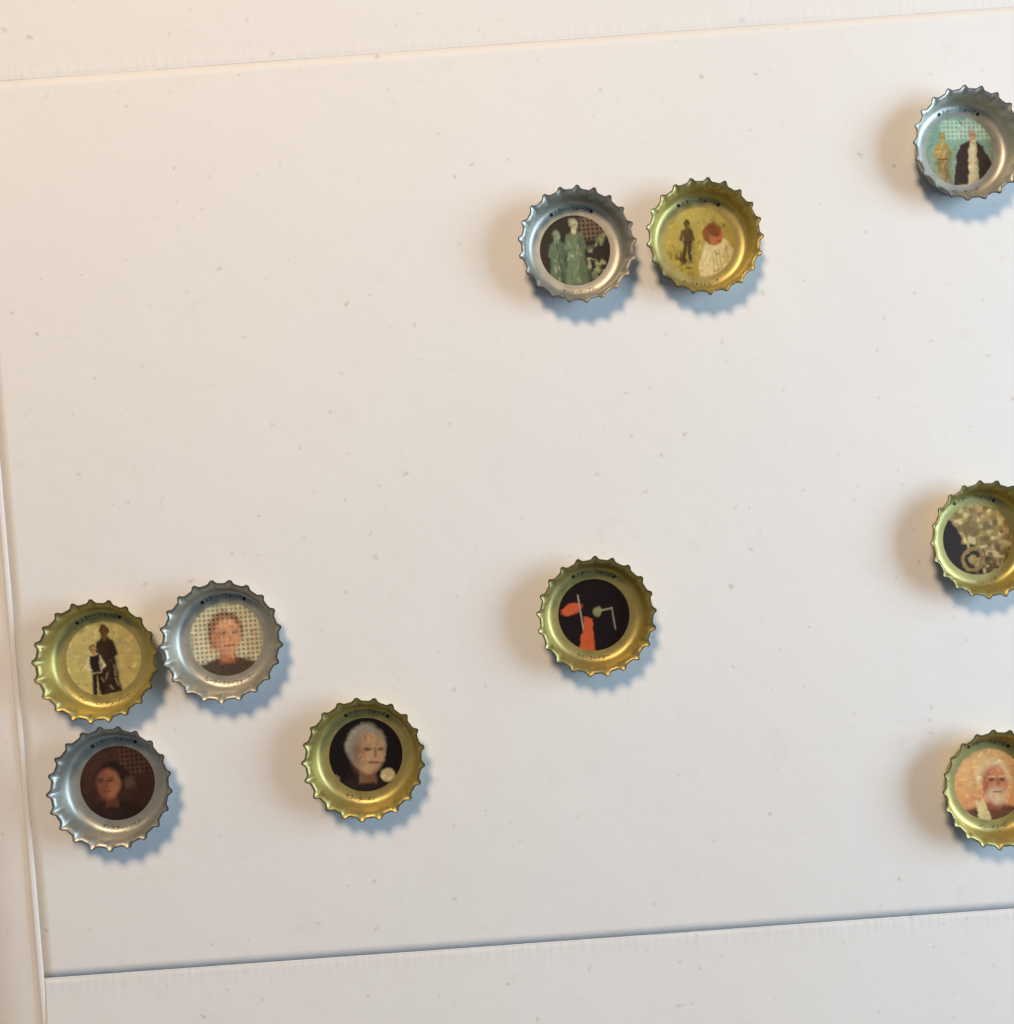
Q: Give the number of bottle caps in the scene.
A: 10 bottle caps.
